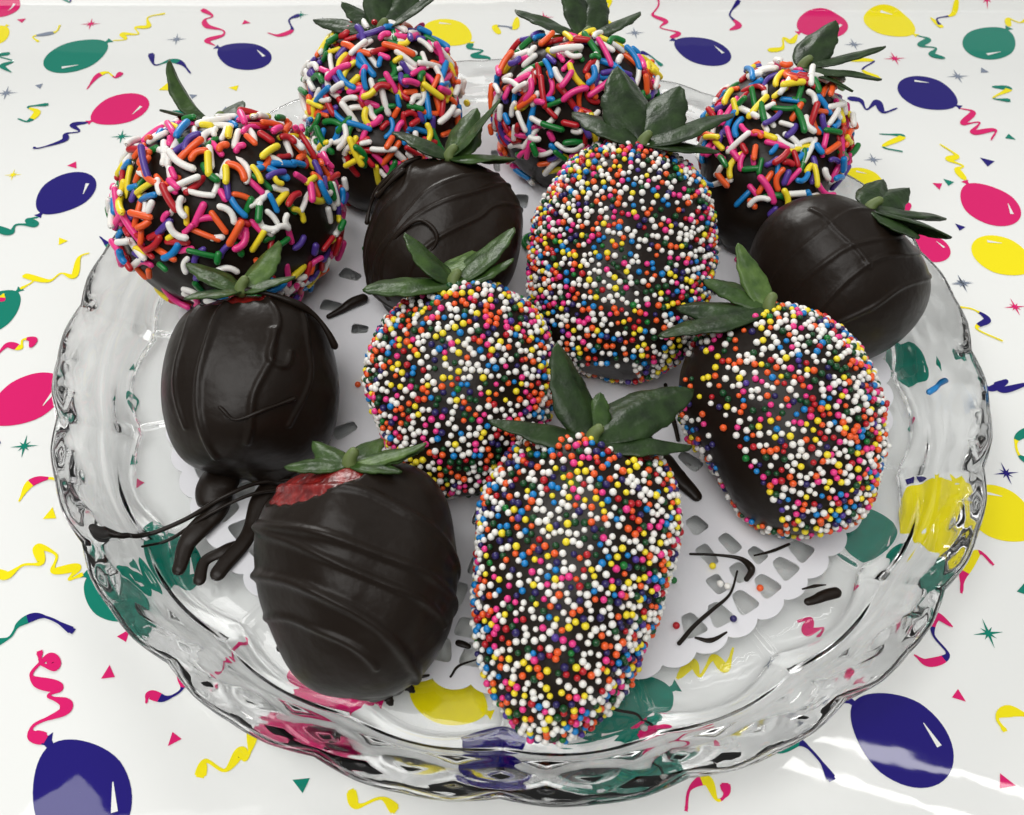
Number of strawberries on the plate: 12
